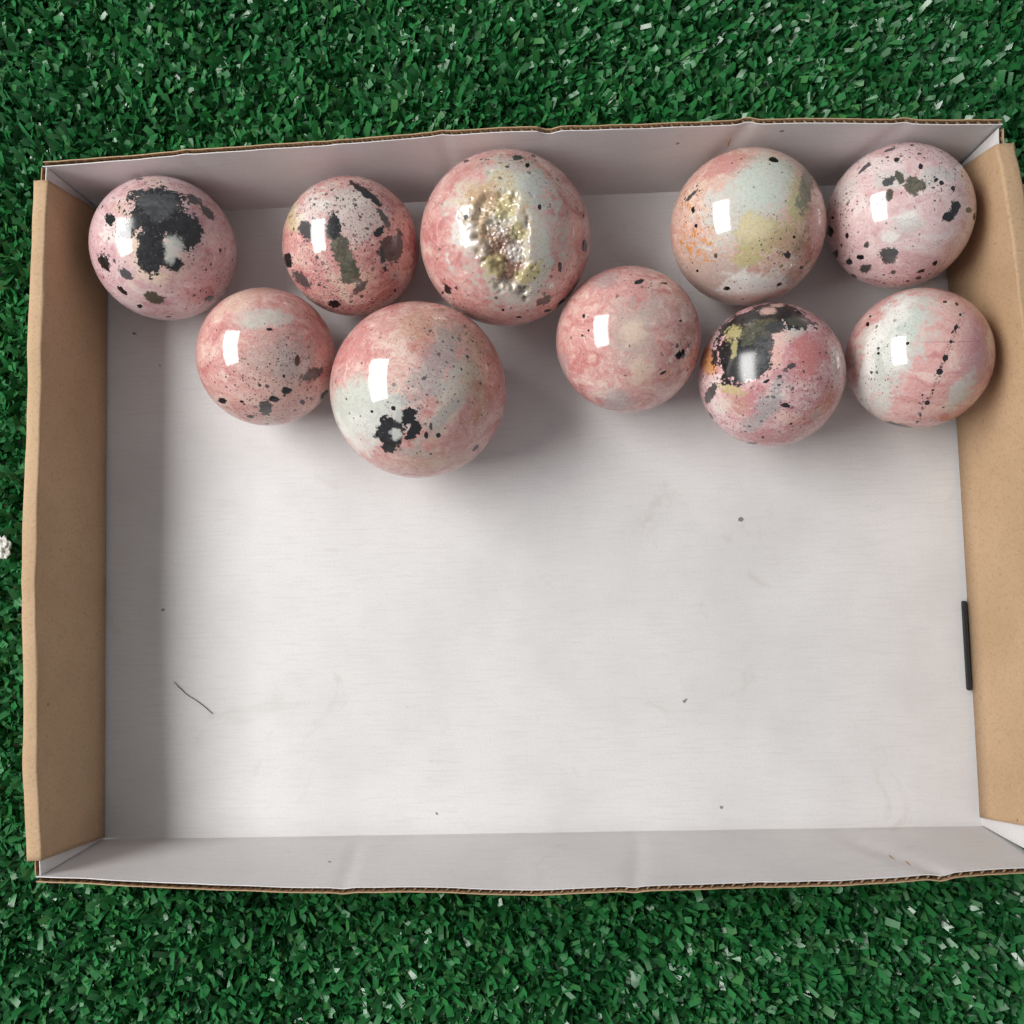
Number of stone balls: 10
